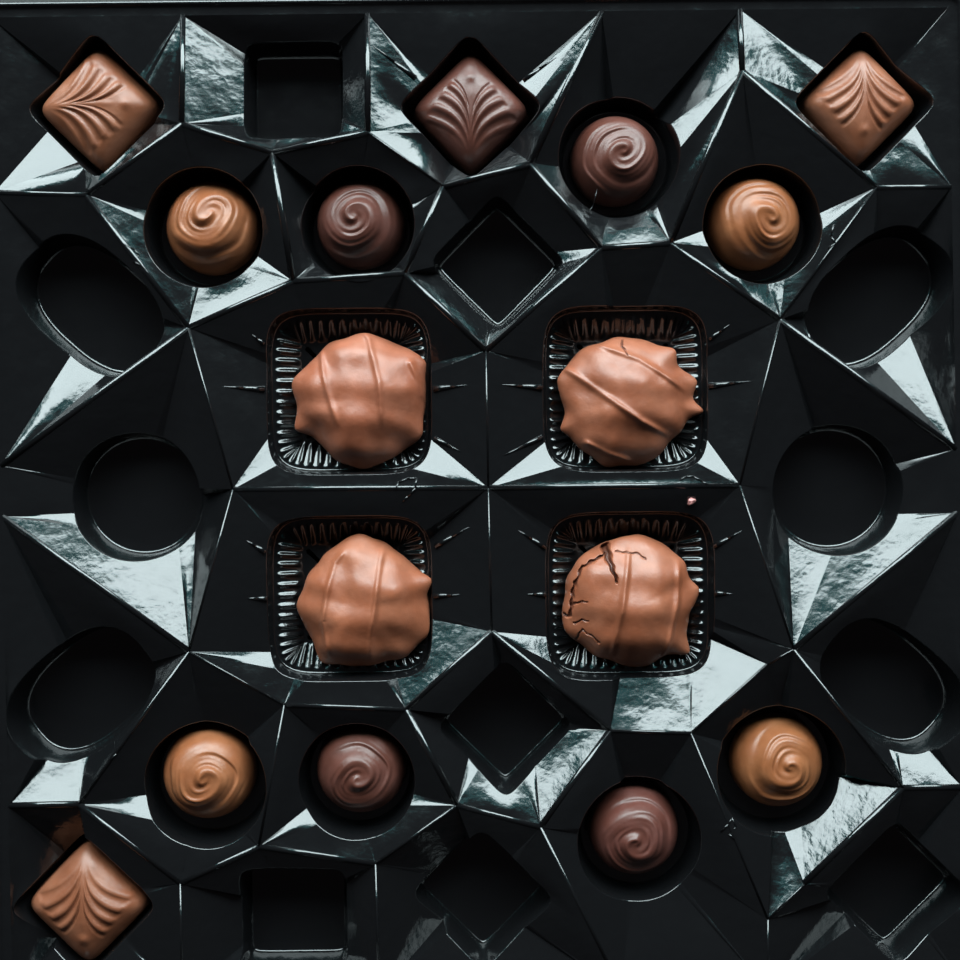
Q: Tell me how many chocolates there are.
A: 16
